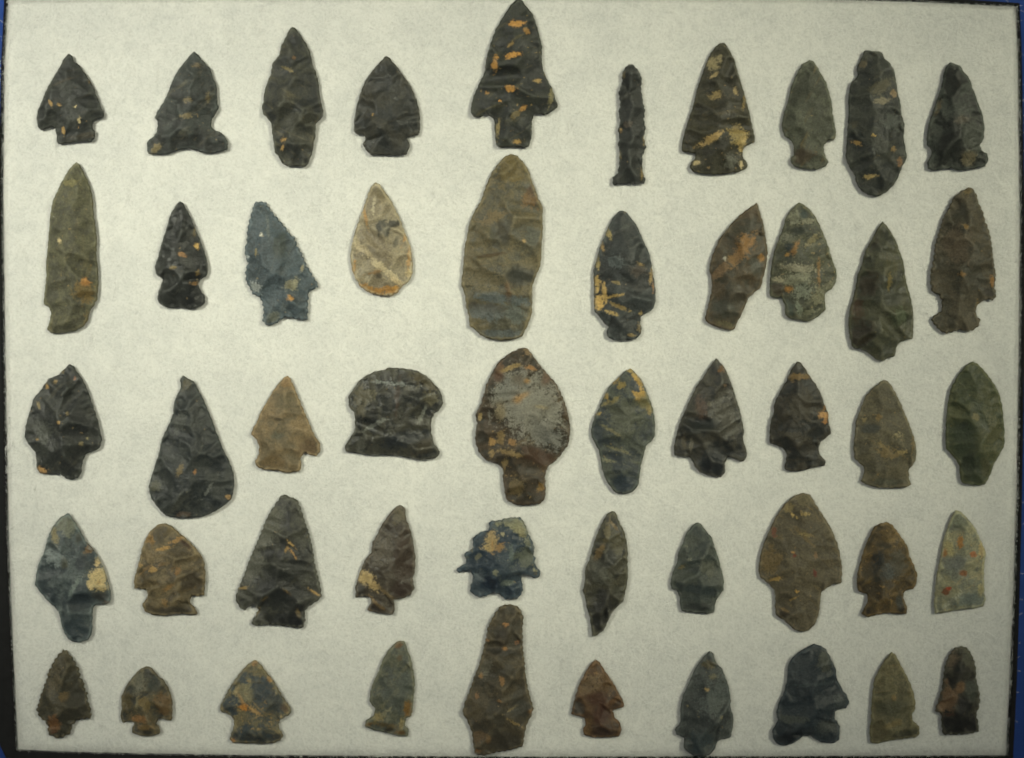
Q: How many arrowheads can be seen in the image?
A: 50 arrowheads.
